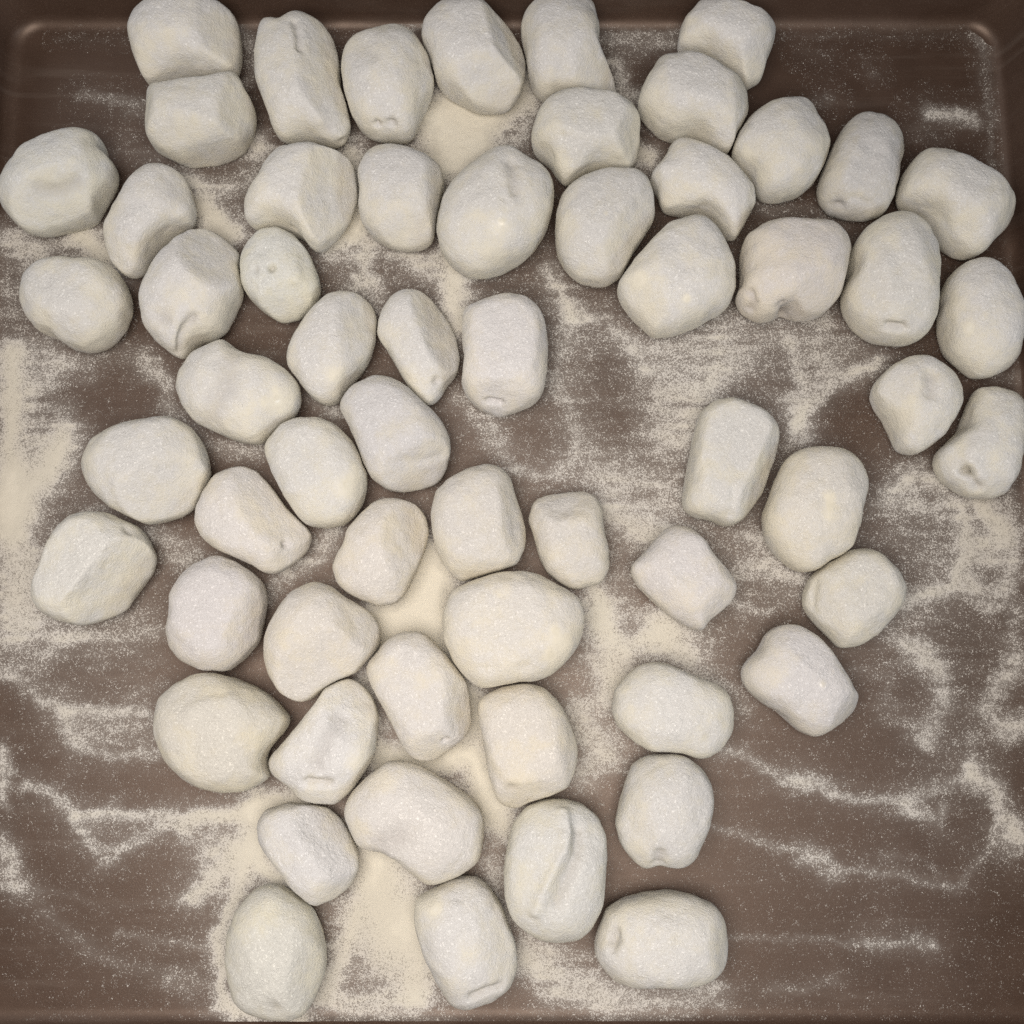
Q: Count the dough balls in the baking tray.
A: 60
